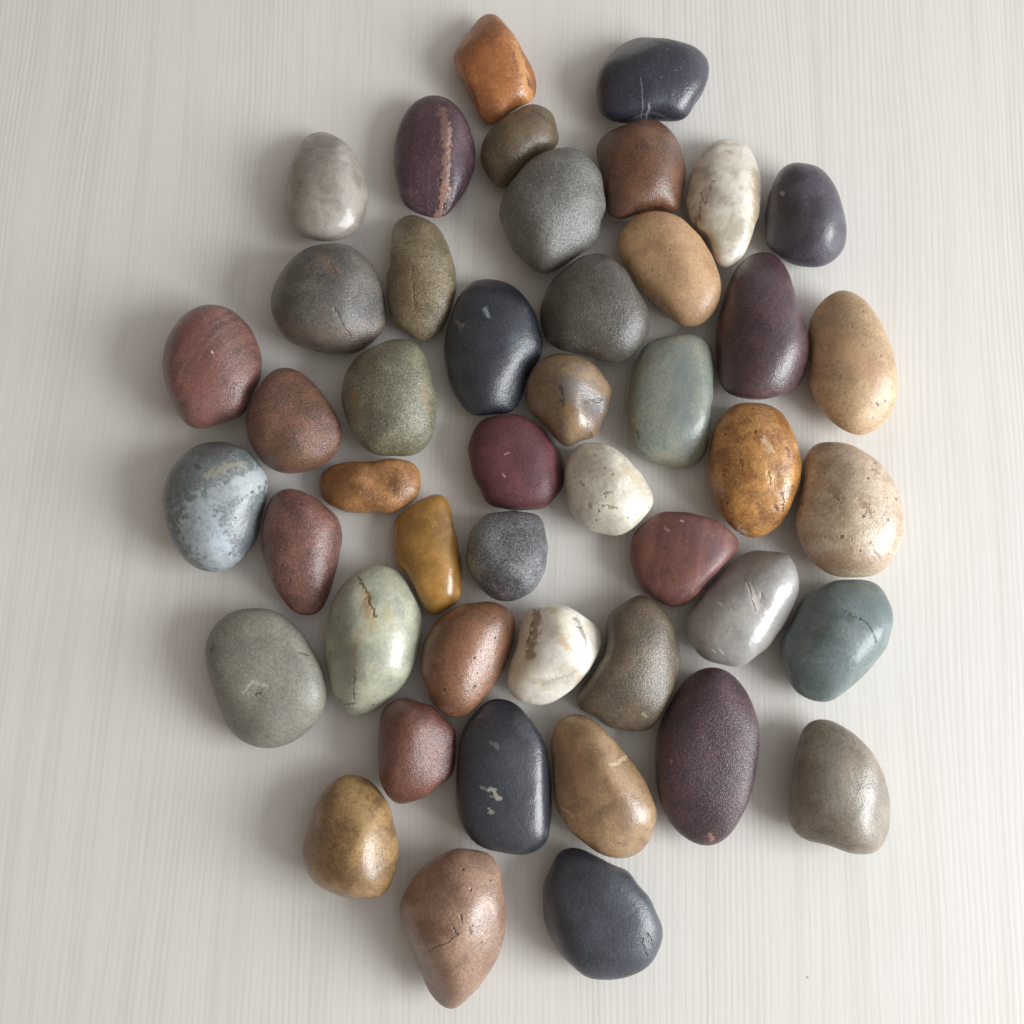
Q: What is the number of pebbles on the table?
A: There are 46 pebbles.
